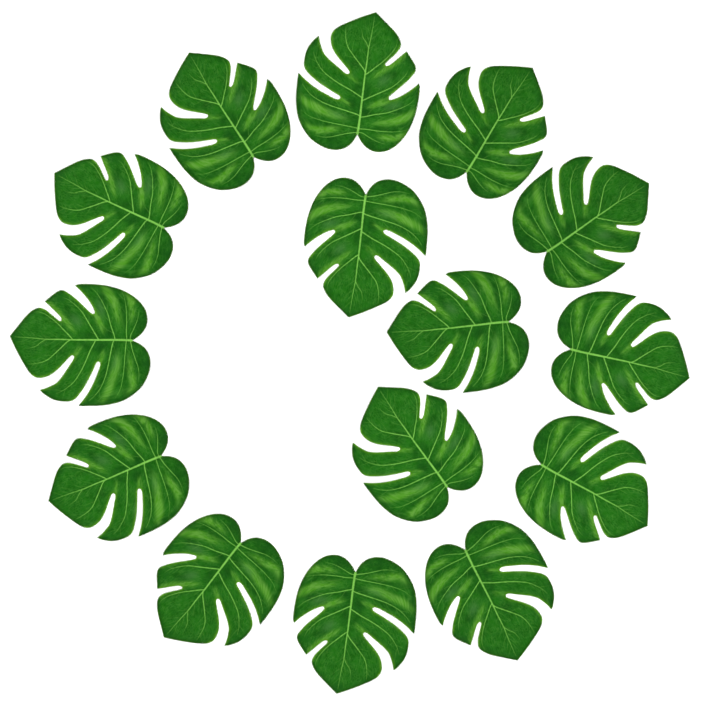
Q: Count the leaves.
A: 15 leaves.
